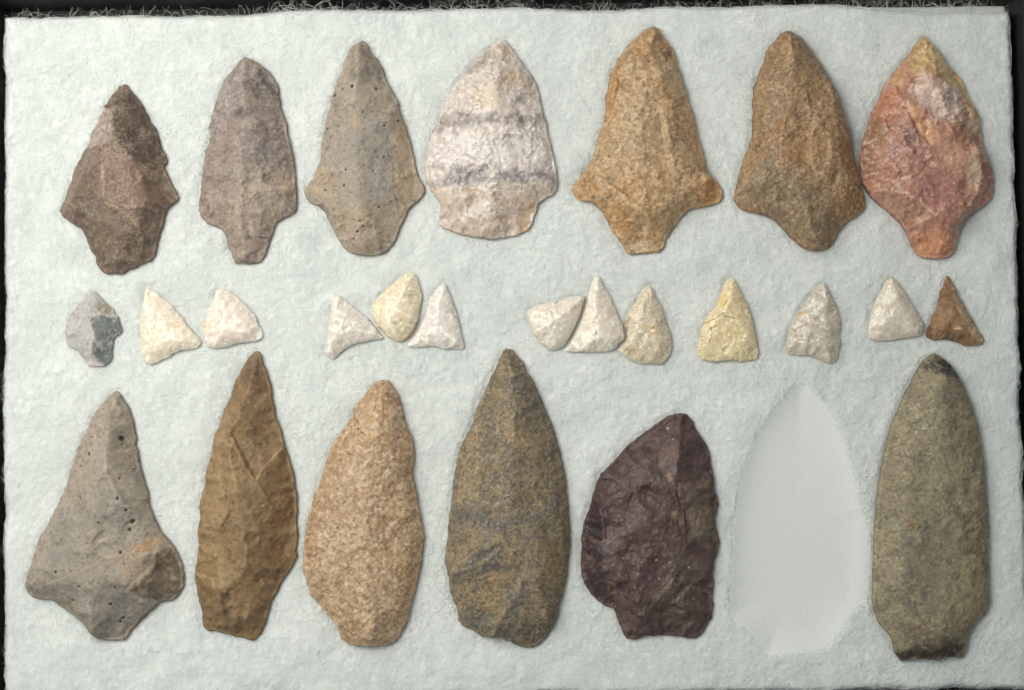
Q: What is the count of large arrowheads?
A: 13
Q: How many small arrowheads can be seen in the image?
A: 13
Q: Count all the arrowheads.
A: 26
